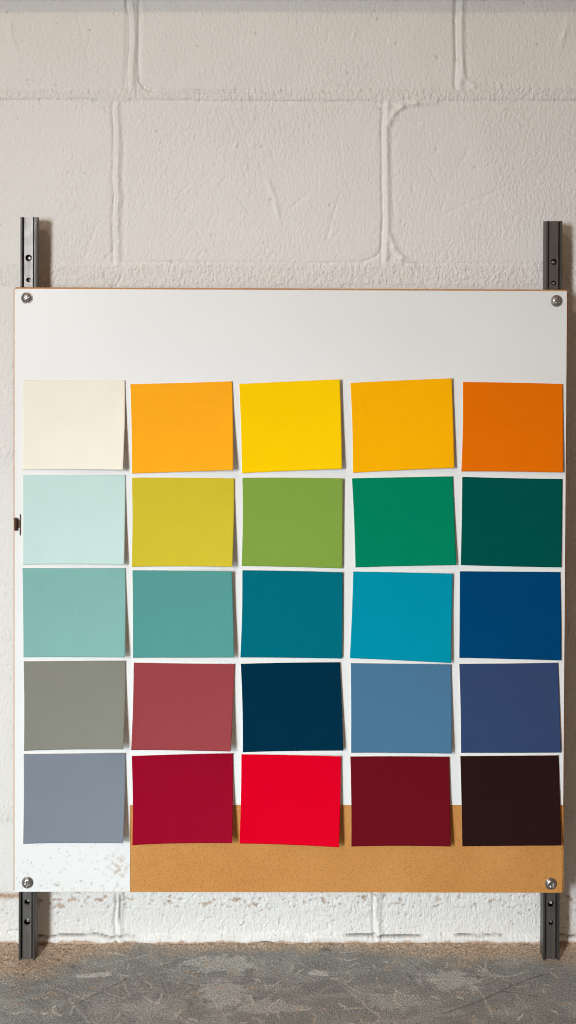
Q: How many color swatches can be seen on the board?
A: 25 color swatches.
